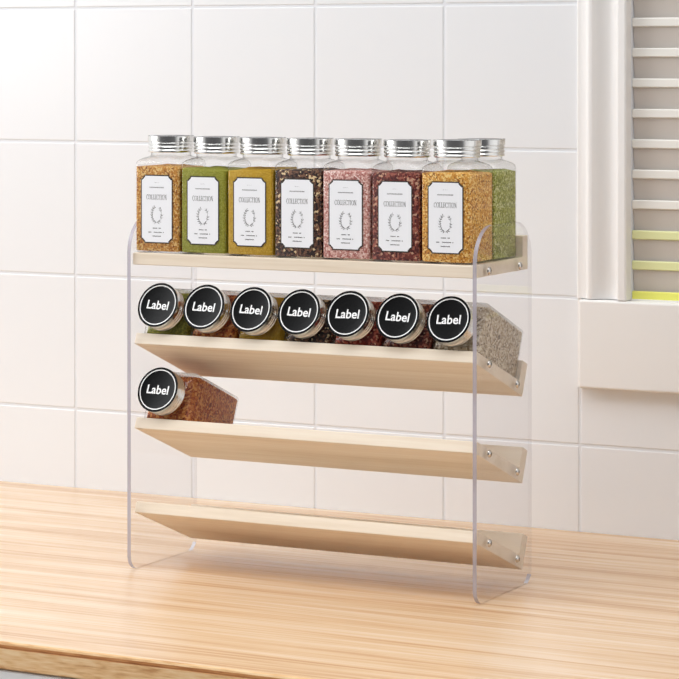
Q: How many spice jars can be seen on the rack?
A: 16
